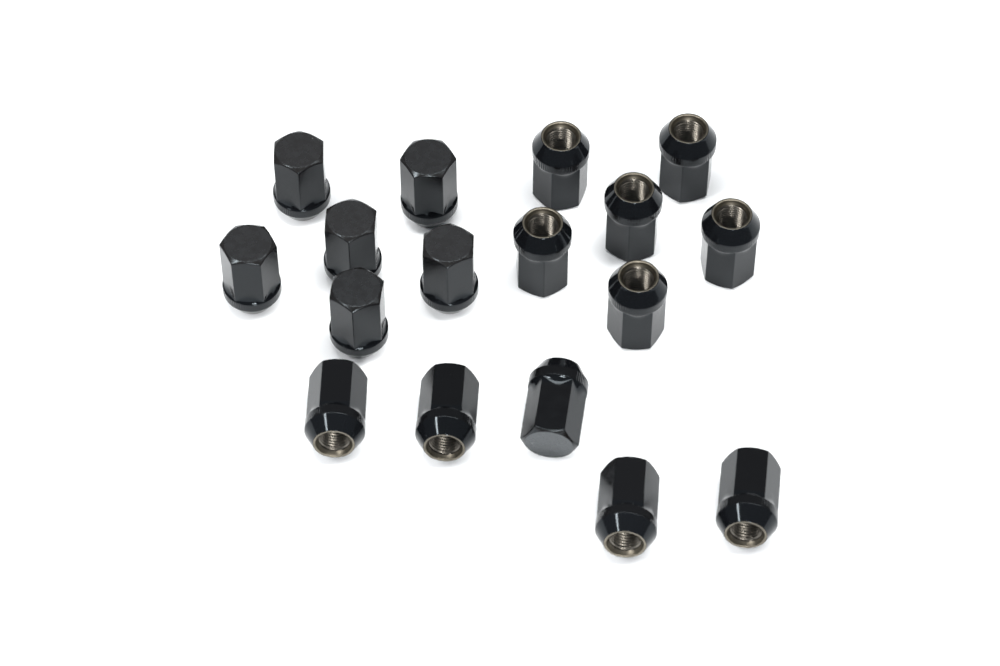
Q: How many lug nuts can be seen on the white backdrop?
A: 17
